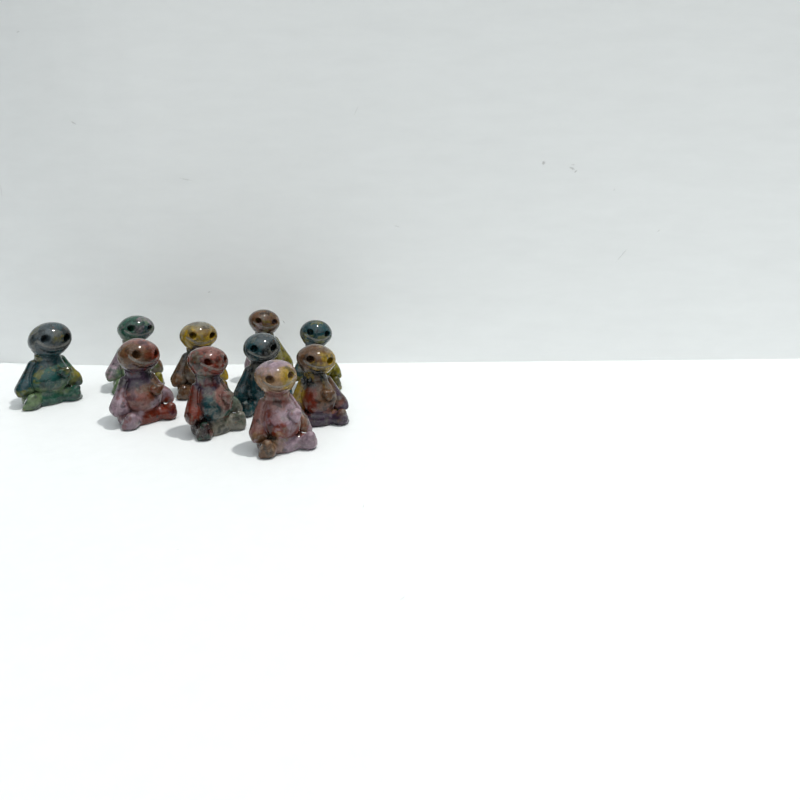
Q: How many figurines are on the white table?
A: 10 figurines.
